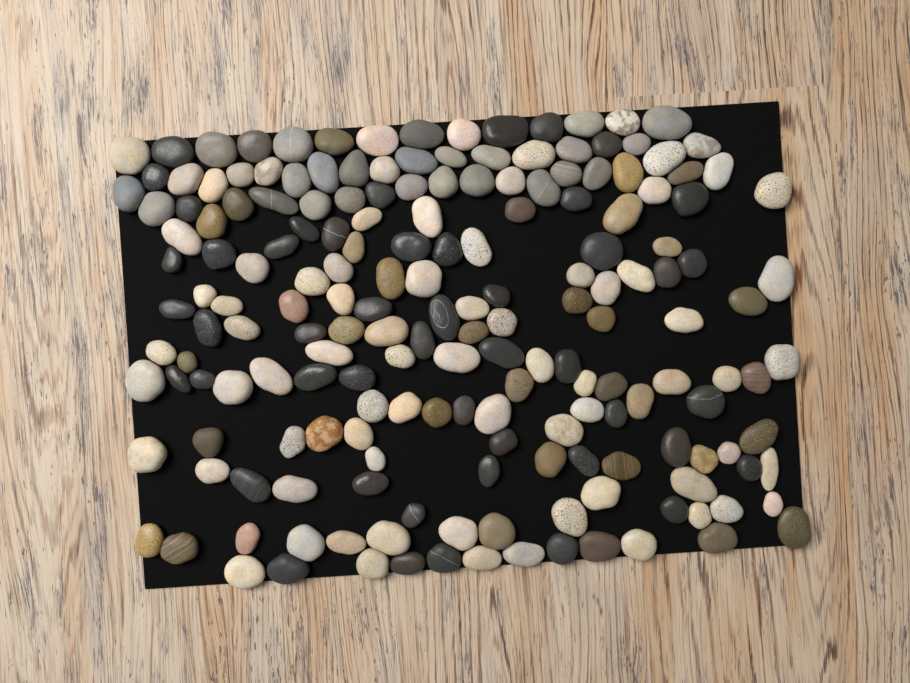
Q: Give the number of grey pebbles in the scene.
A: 26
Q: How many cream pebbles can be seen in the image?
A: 75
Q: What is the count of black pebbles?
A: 48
